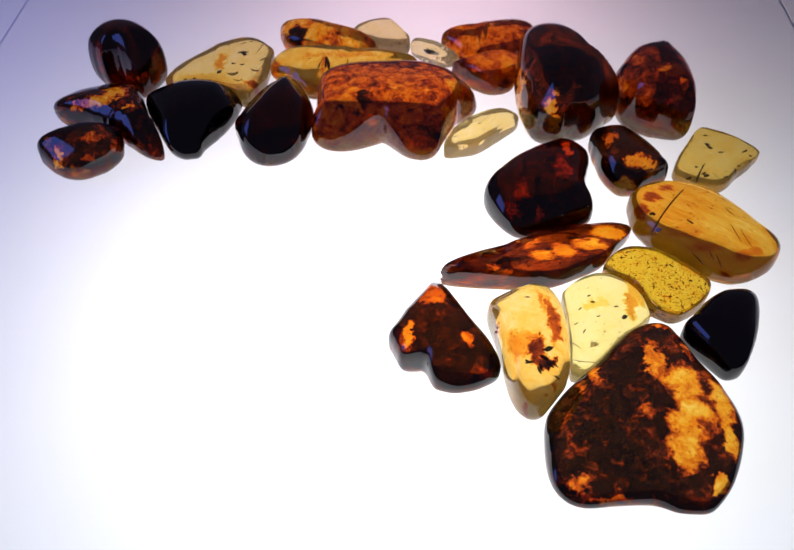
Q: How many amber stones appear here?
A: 27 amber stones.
